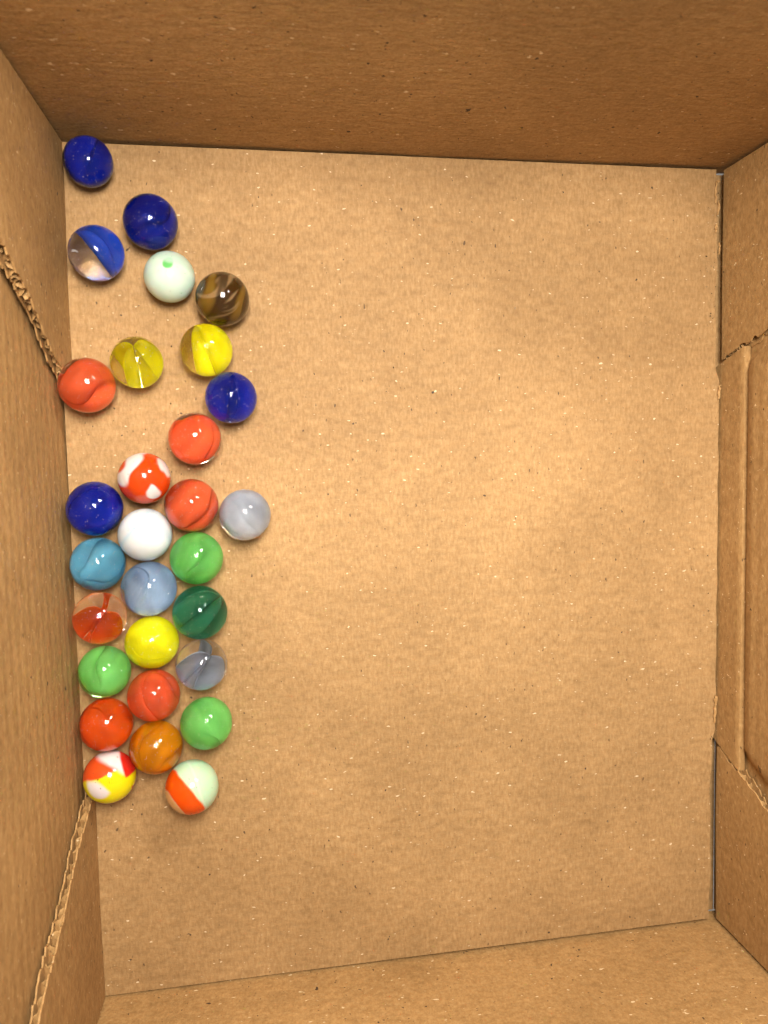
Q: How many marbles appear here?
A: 29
